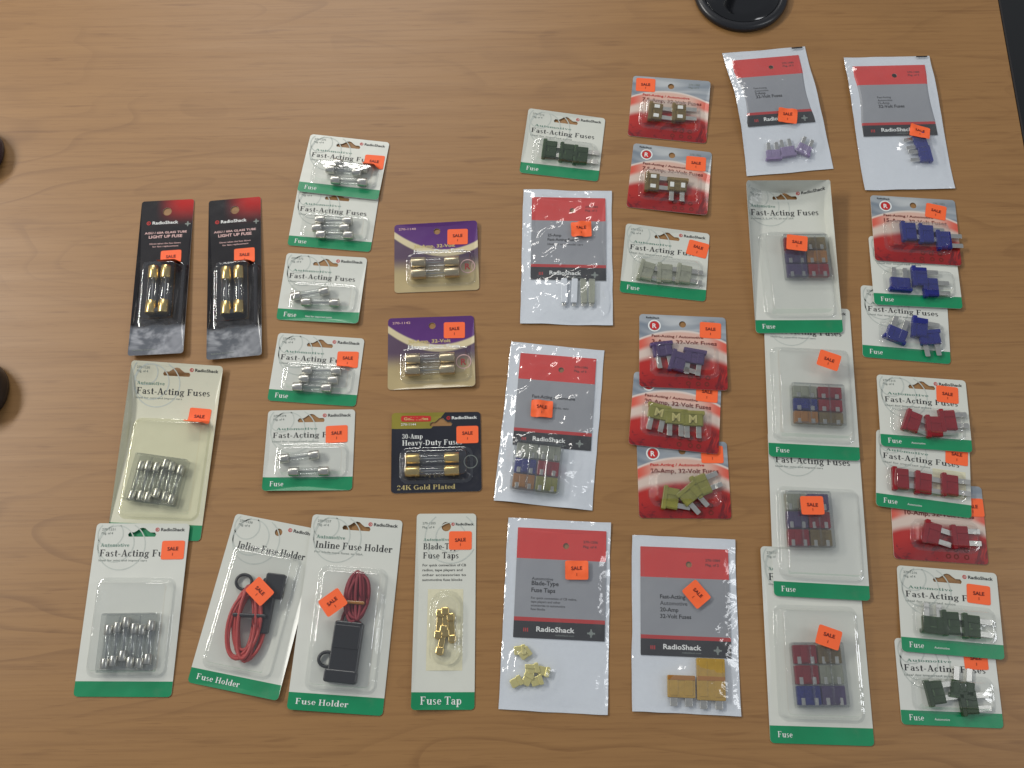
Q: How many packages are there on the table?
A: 40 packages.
